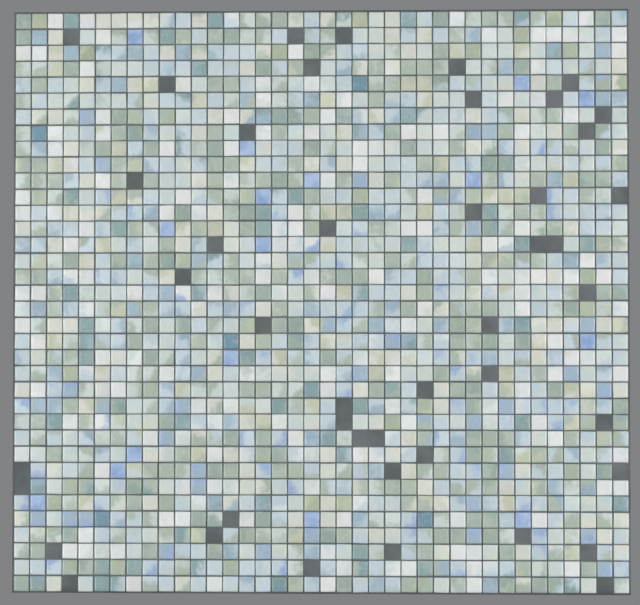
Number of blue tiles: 16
